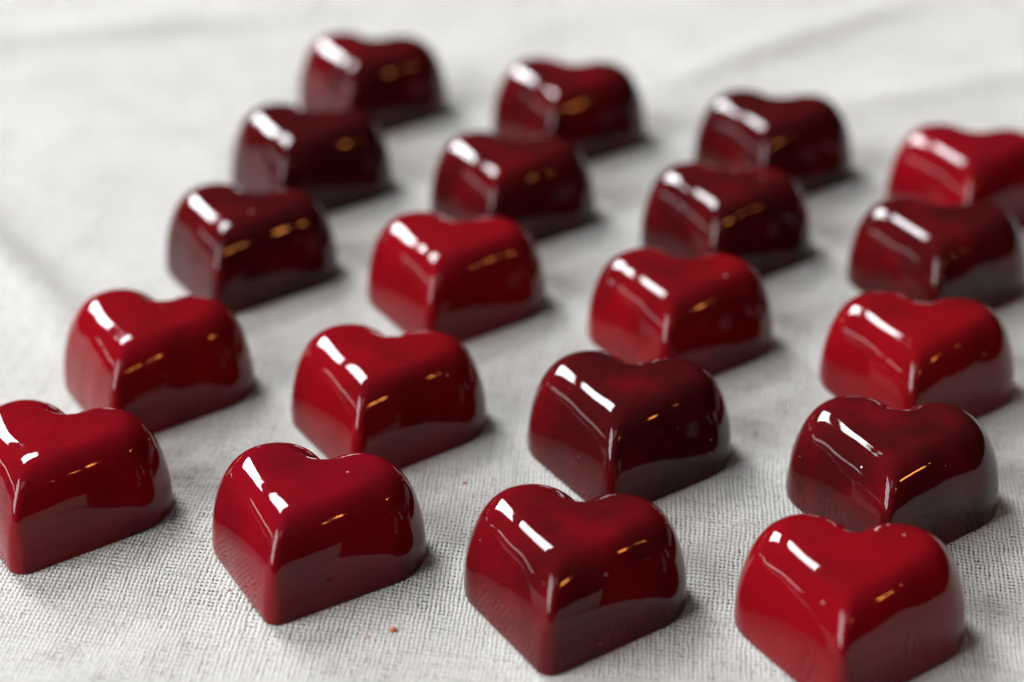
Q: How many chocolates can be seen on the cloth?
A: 20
